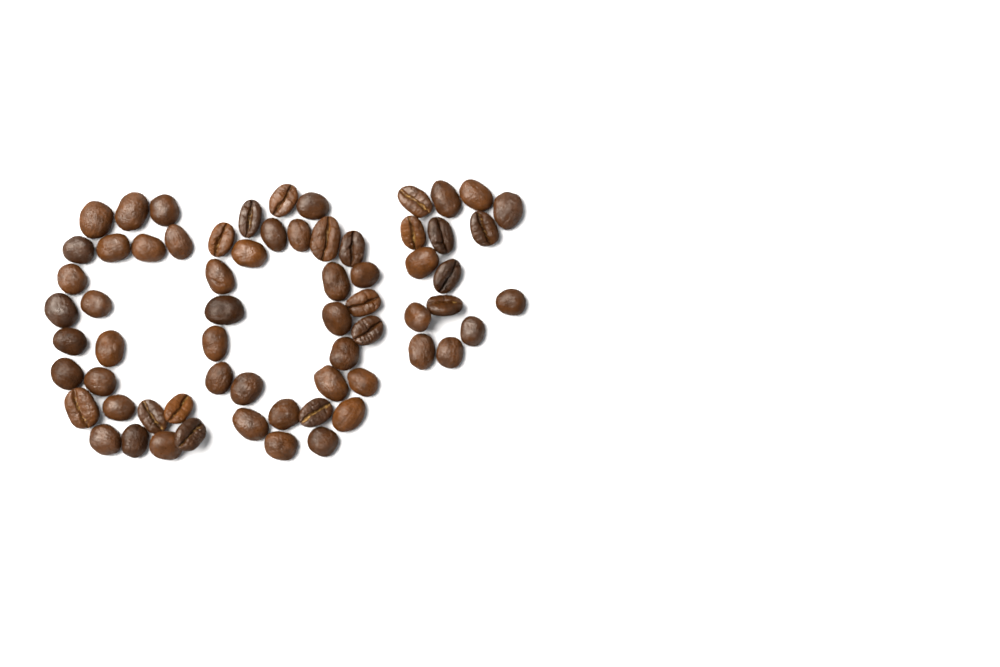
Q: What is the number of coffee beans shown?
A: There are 65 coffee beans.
